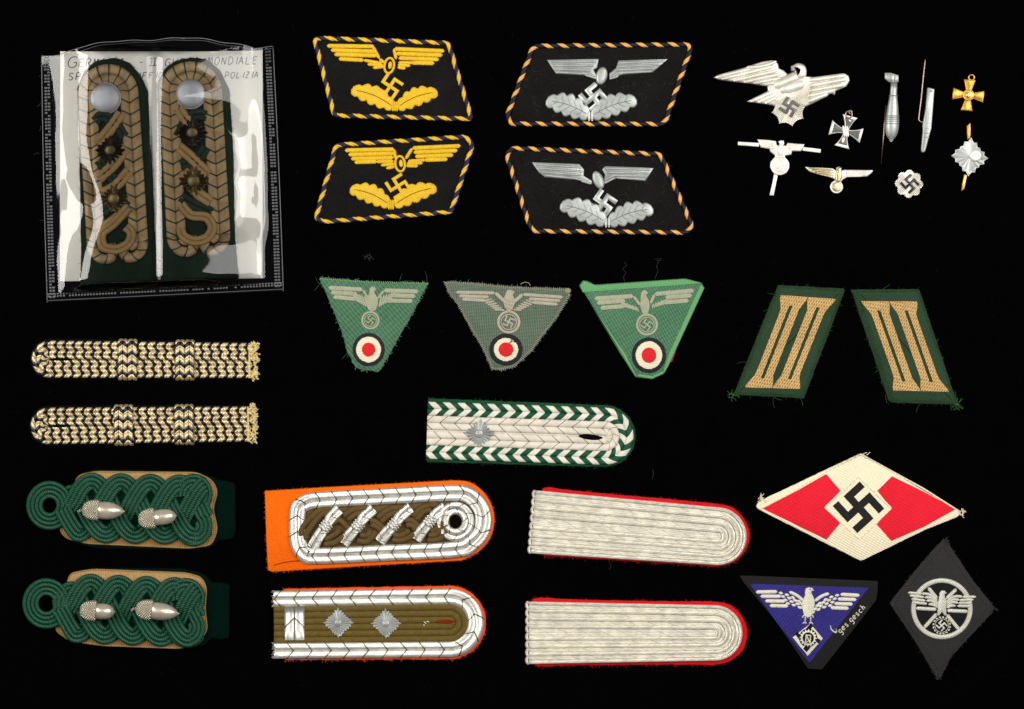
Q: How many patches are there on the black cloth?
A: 12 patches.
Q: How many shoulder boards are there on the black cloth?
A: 11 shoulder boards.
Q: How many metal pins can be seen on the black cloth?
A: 9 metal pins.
